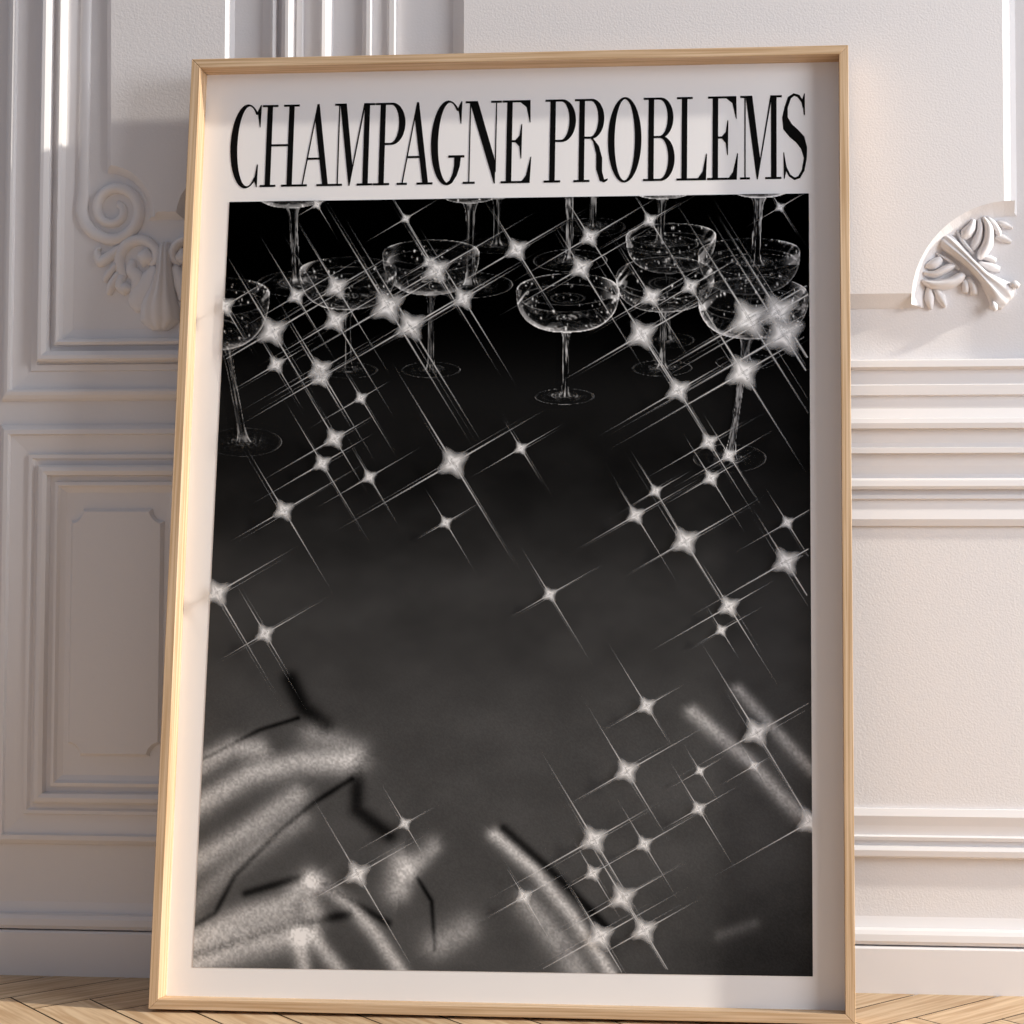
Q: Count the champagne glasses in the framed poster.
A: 15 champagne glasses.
